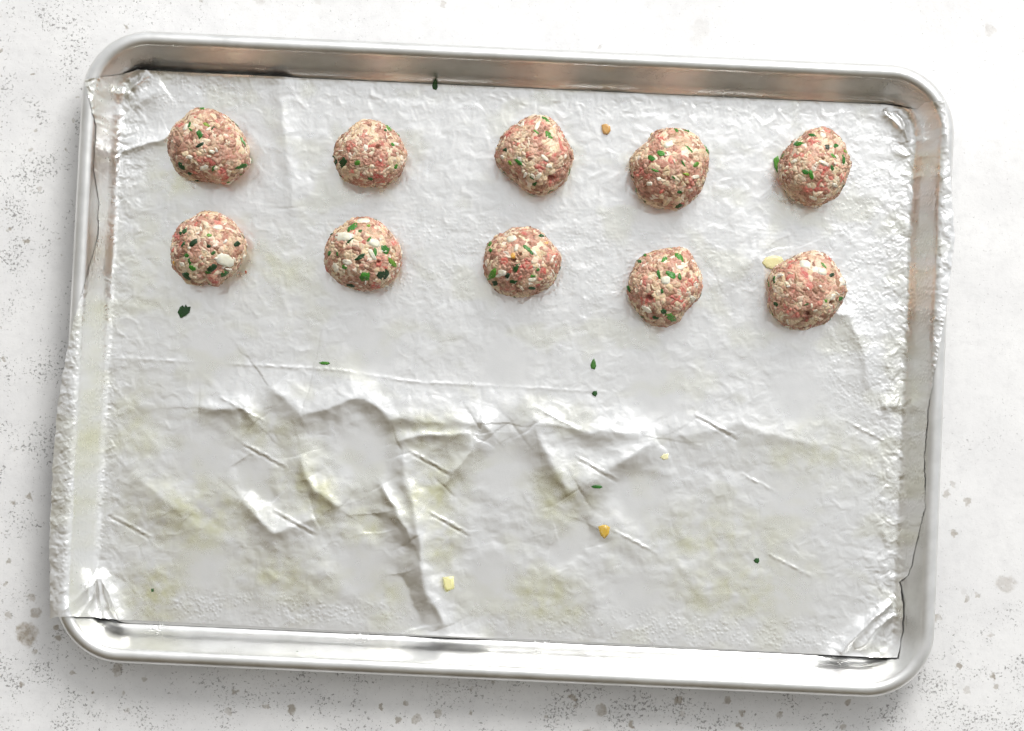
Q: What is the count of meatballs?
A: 10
